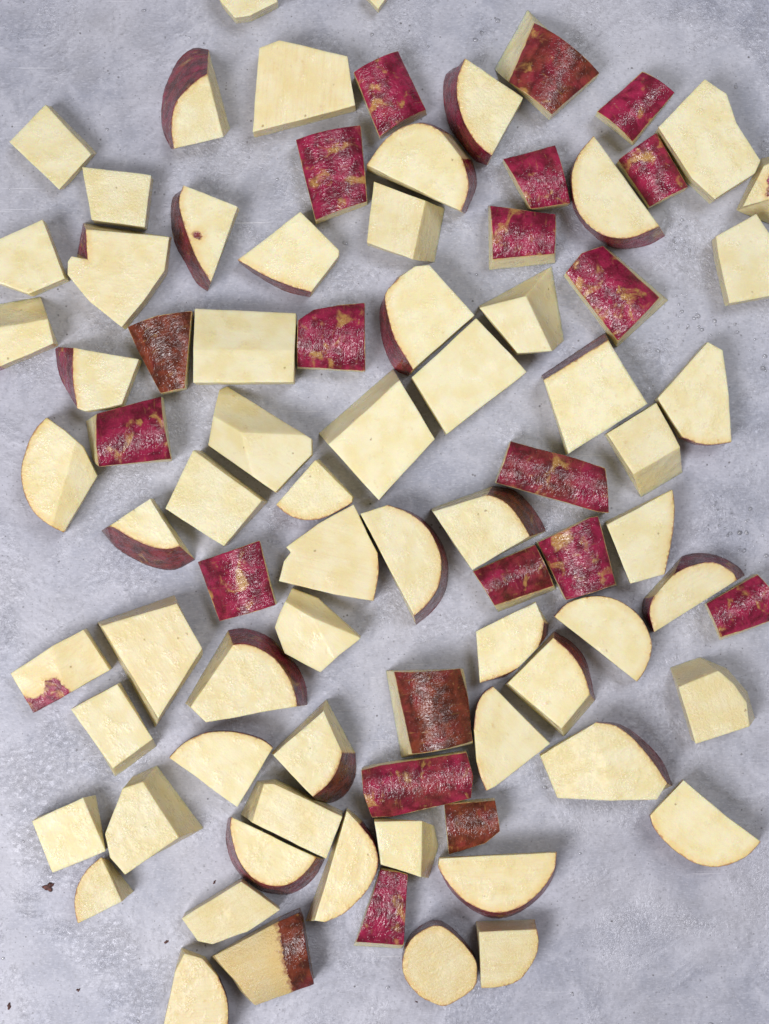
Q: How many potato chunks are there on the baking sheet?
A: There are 84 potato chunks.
